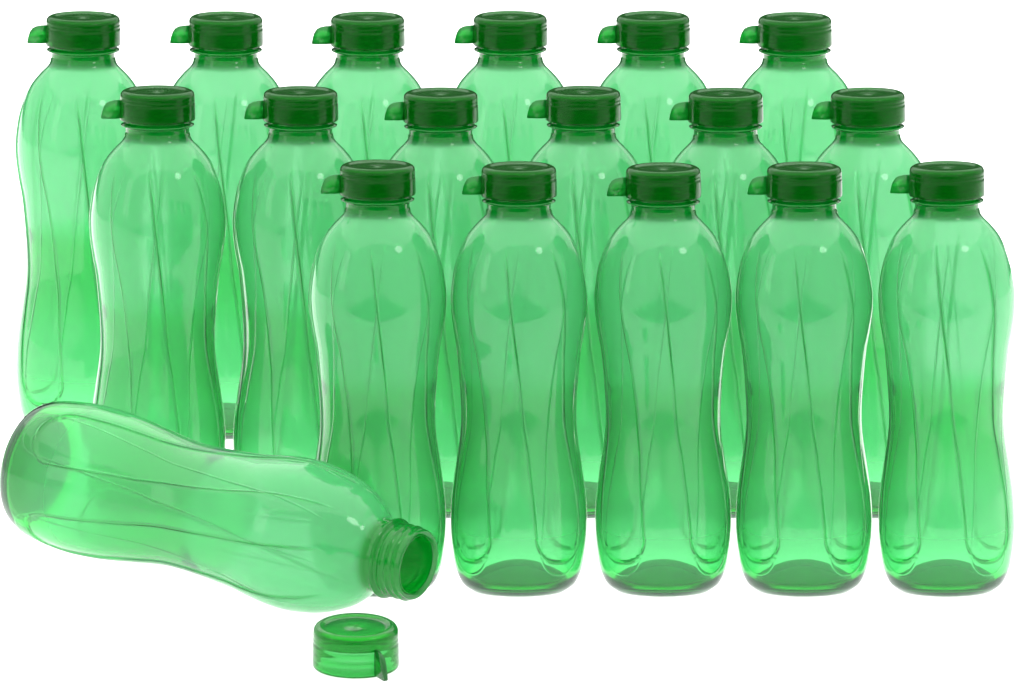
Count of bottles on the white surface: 18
